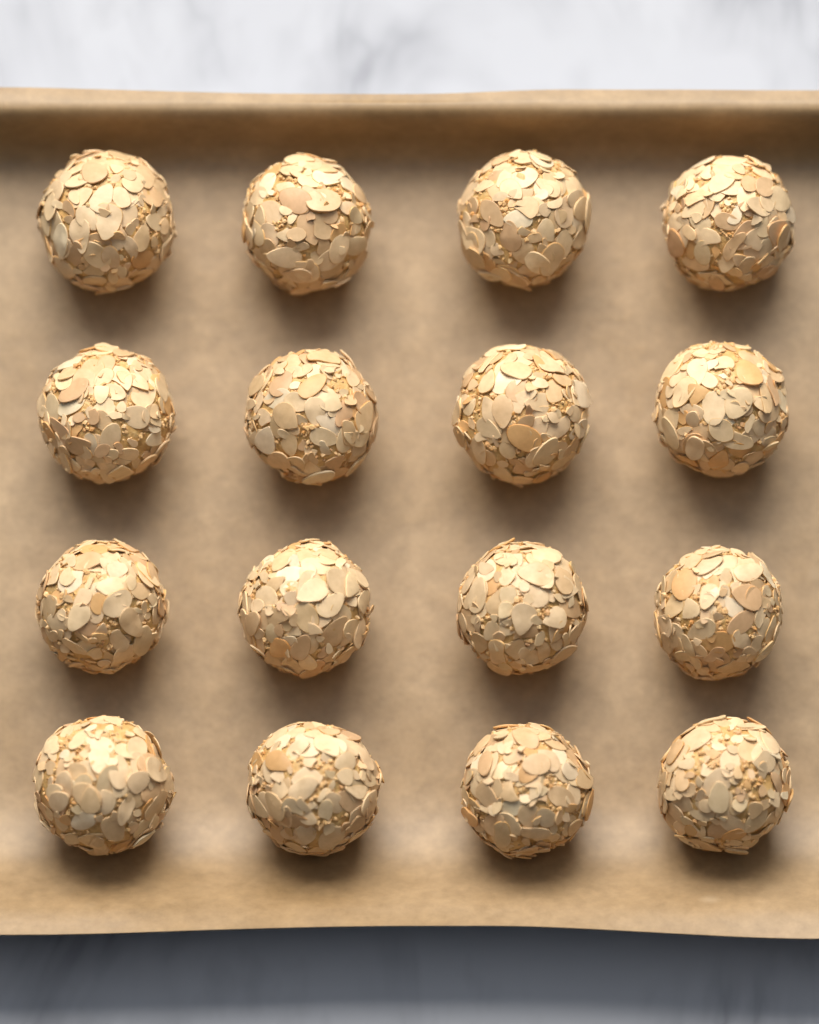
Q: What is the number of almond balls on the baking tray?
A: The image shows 16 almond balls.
